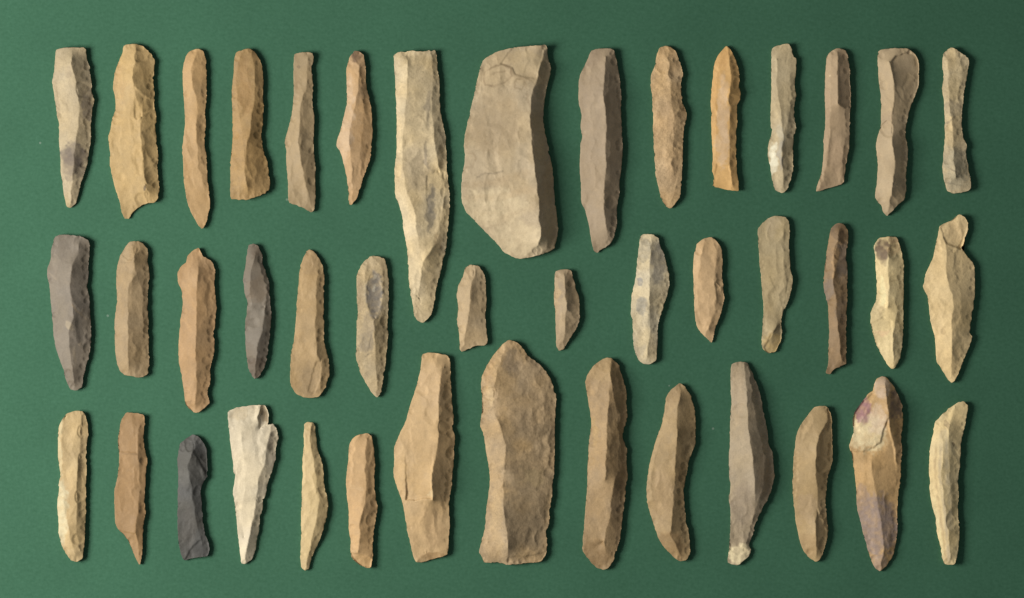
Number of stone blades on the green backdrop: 43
